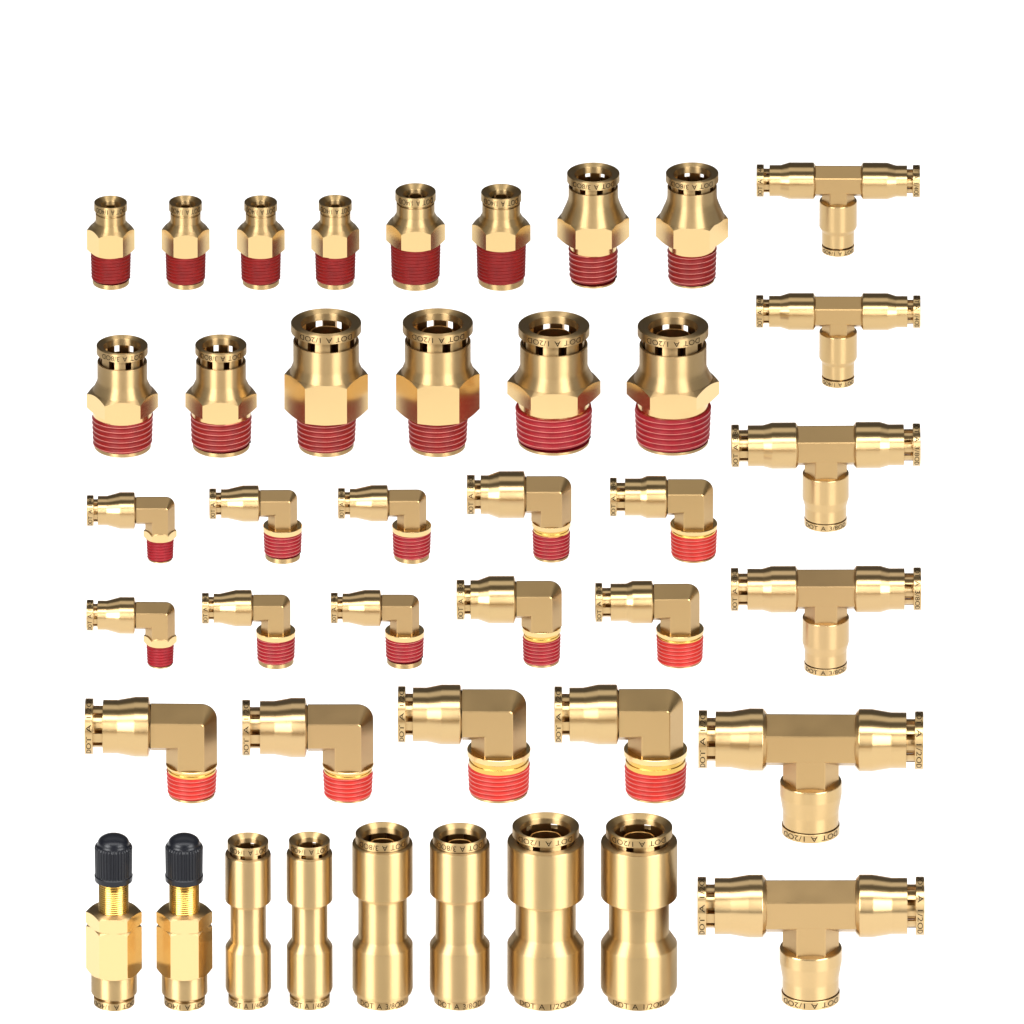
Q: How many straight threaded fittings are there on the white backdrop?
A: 14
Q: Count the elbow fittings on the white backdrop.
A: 14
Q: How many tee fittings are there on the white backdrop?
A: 6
